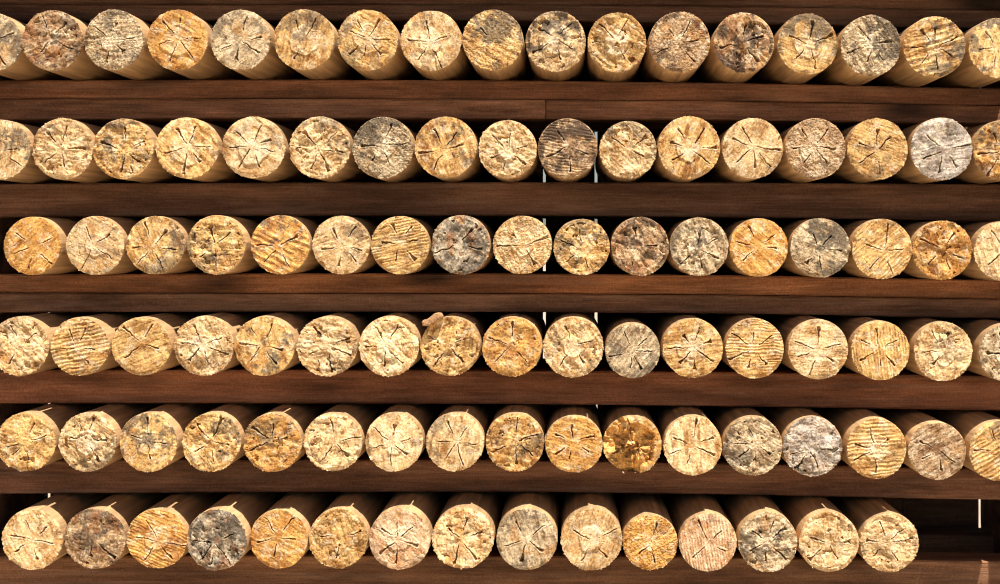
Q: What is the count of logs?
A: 100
